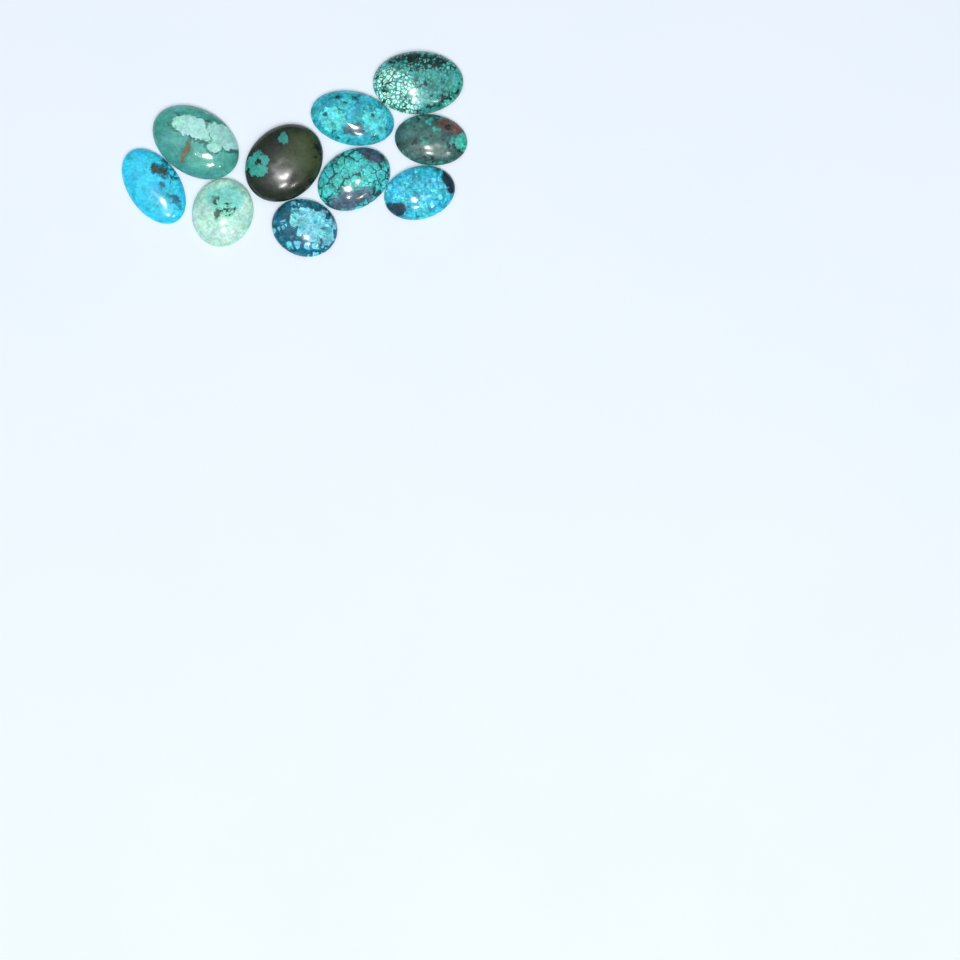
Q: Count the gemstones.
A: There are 10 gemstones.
